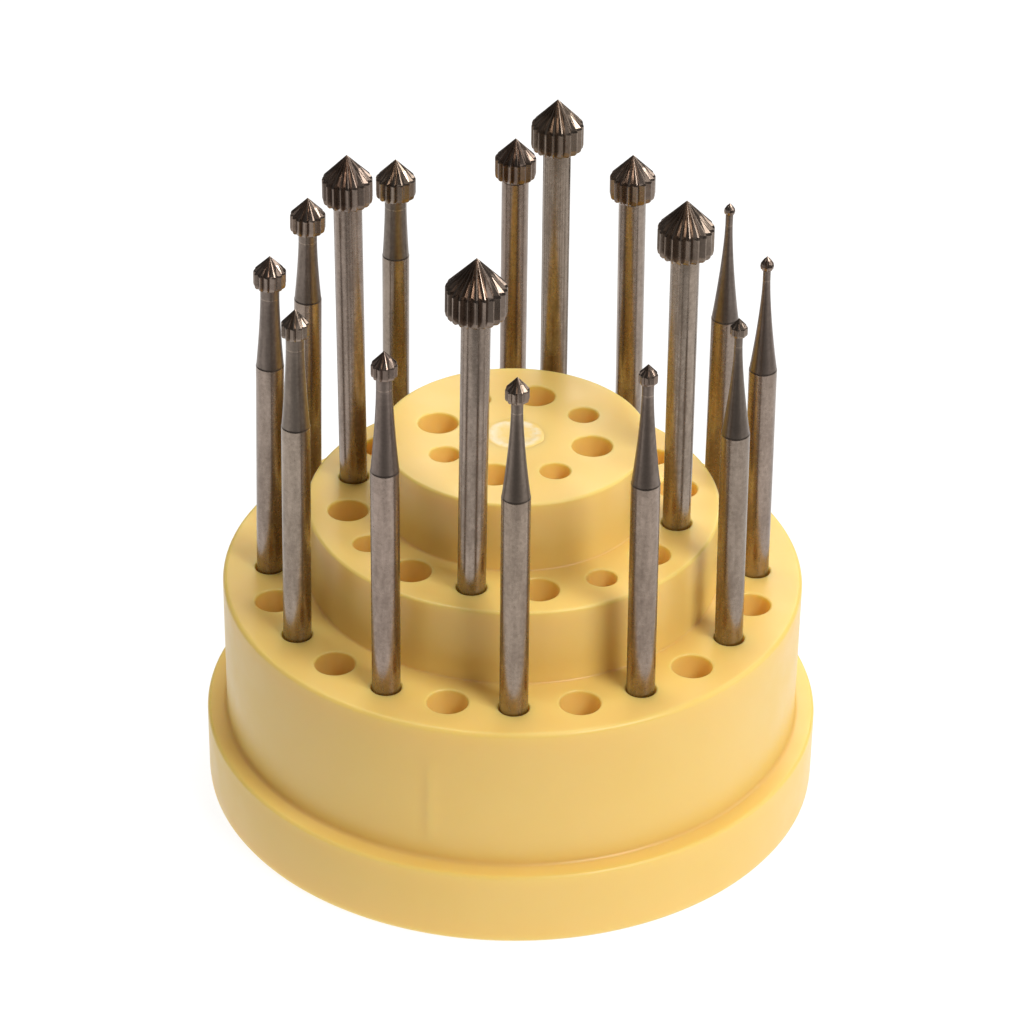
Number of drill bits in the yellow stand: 16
